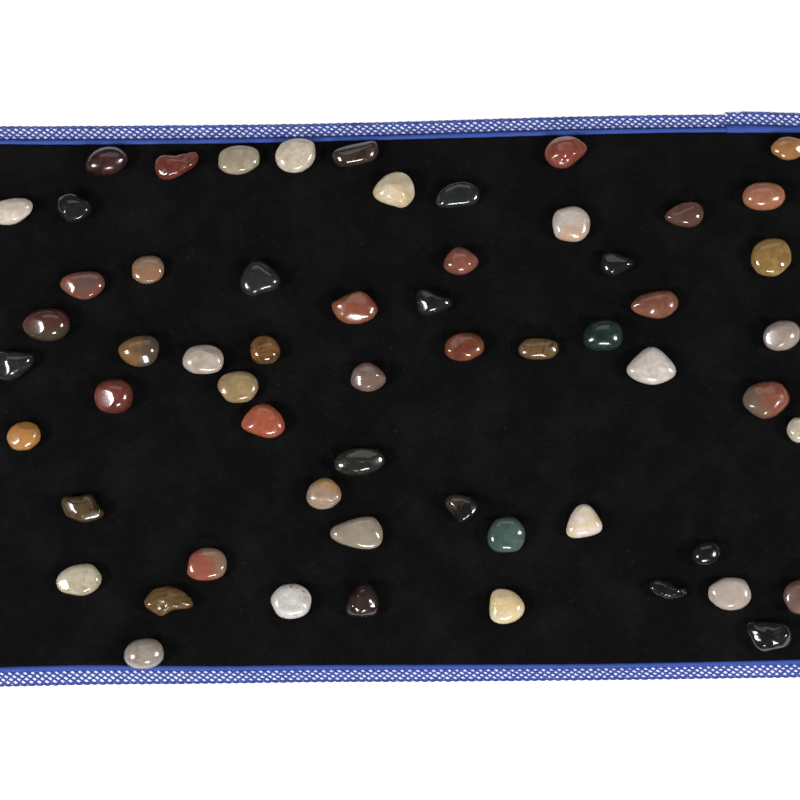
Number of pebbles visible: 59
